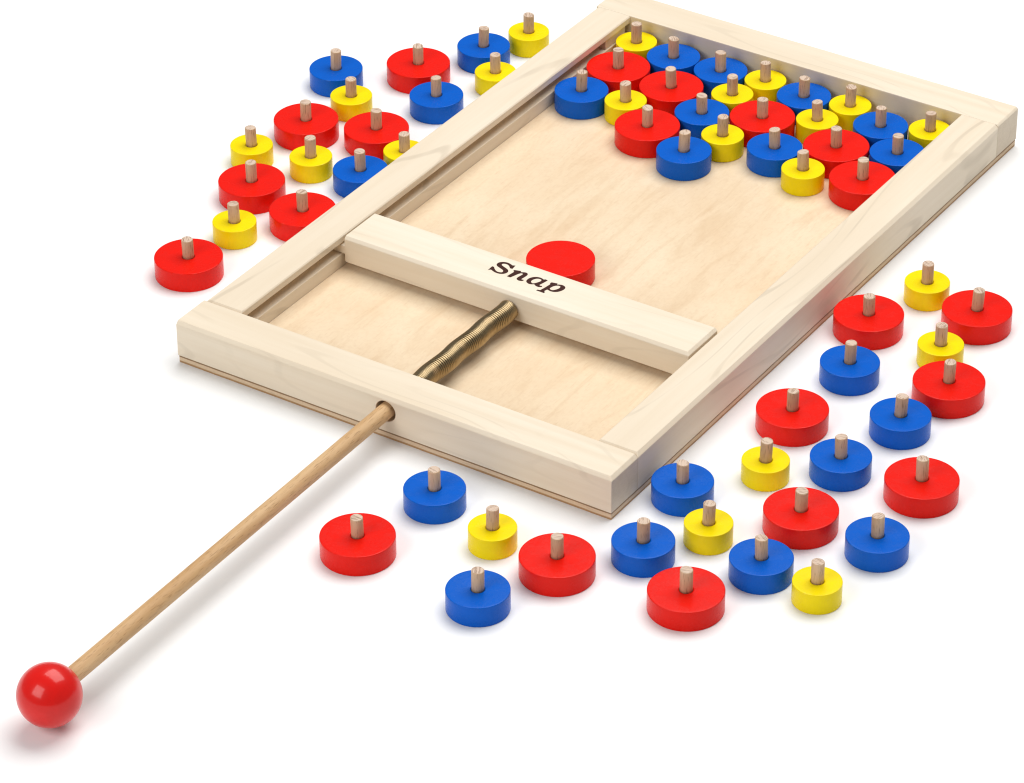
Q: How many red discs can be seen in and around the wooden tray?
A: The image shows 22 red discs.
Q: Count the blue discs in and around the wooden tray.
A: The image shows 22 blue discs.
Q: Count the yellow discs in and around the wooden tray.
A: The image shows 22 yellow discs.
